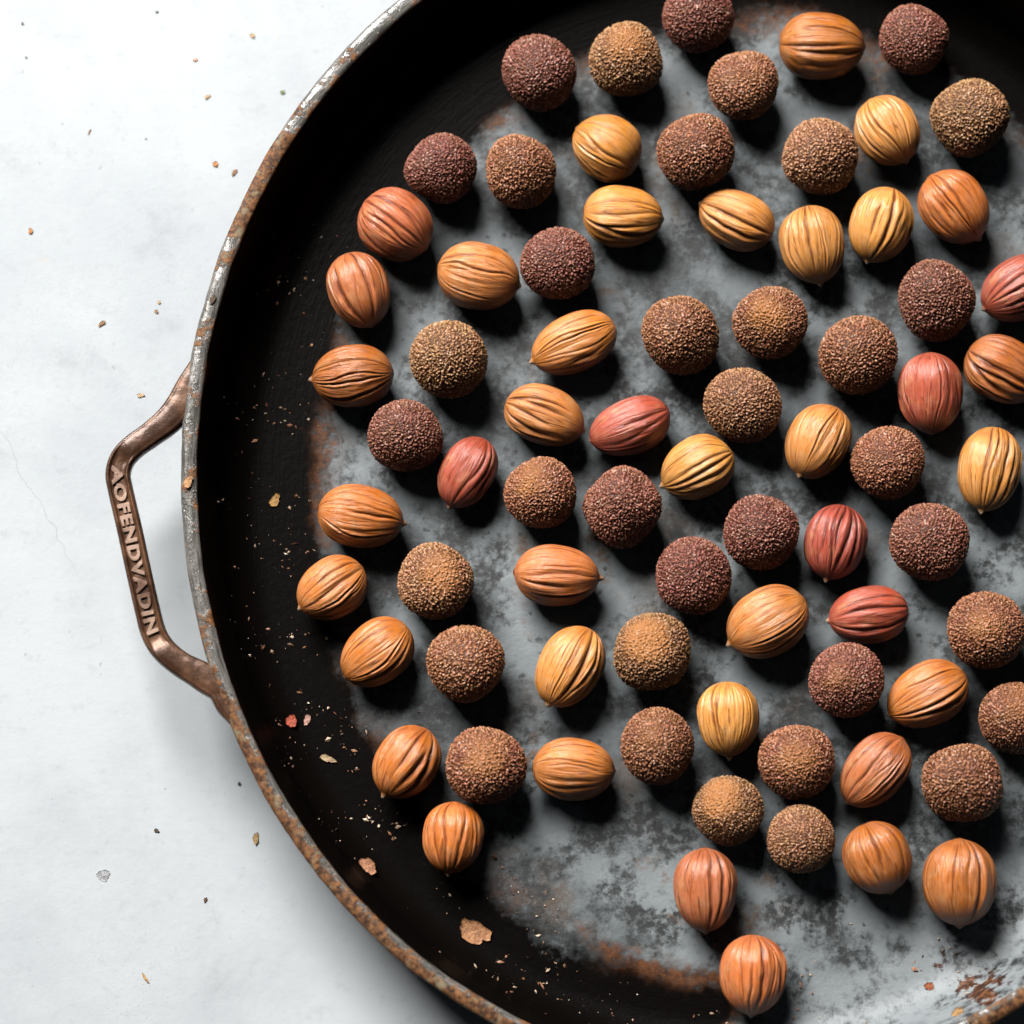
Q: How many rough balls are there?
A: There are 36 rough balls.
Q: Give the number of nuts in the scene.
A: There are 40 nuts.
